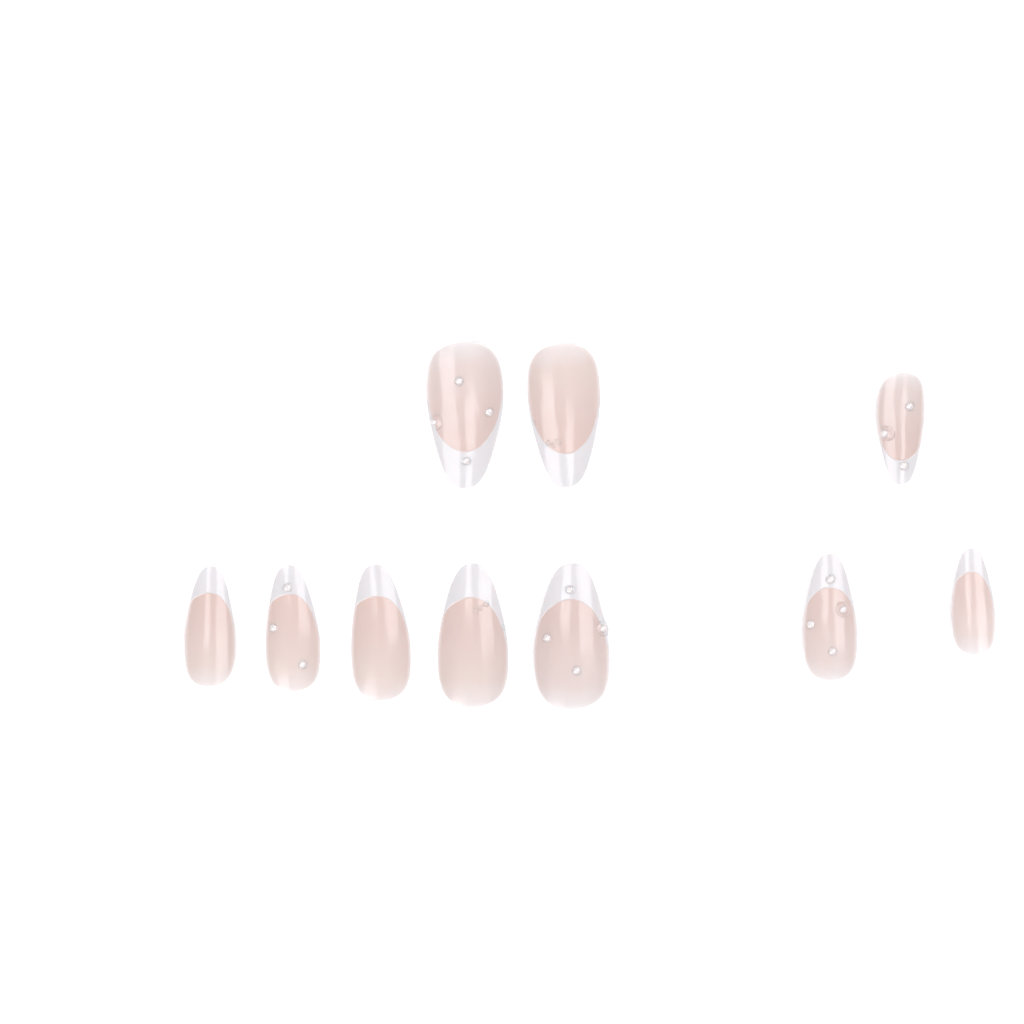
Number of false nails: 10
